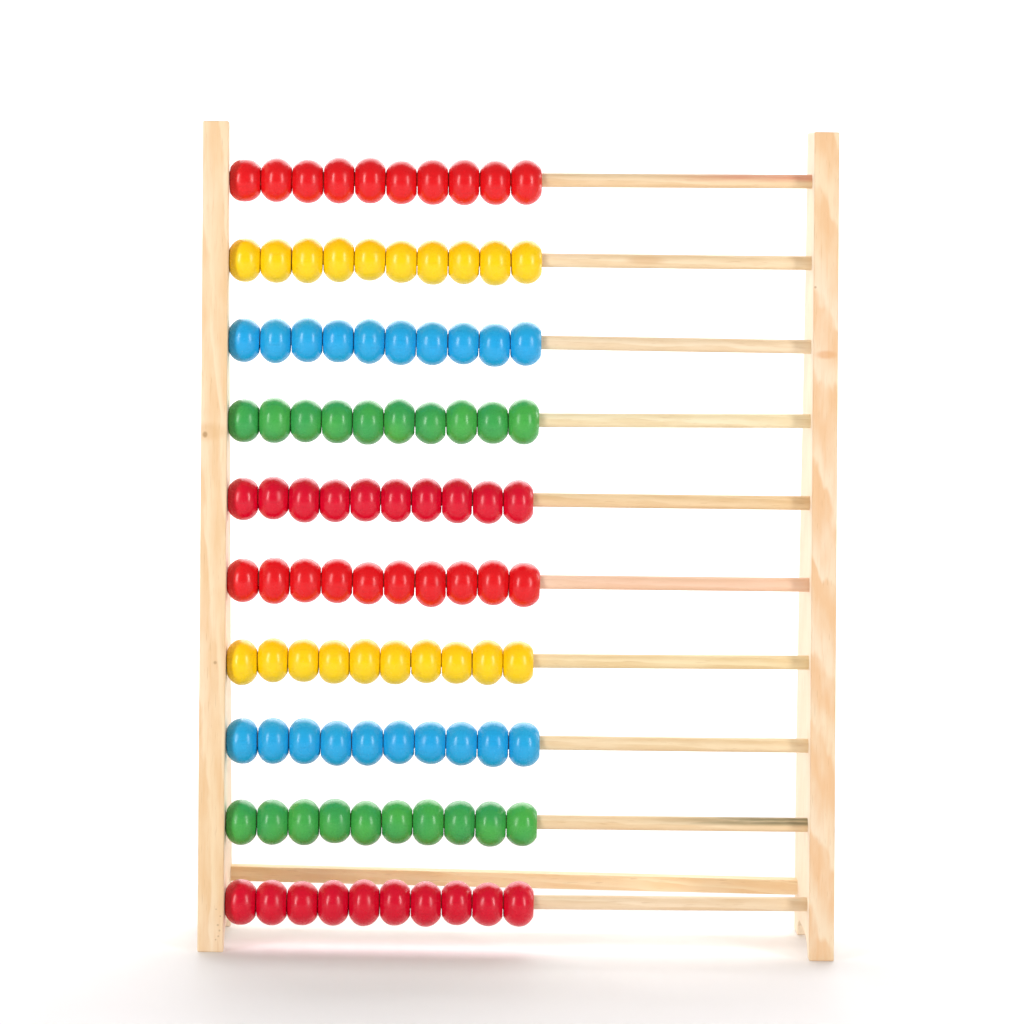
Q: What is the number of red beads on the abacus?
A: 40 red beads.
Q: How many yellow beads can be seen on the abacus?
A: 20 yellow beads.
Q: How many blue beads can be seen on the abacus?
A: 20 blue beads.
